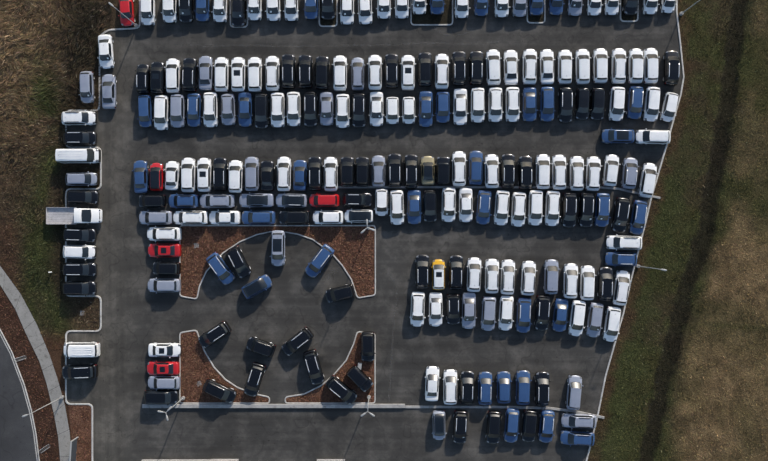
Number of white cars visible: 100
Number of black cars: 67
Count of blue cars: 36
